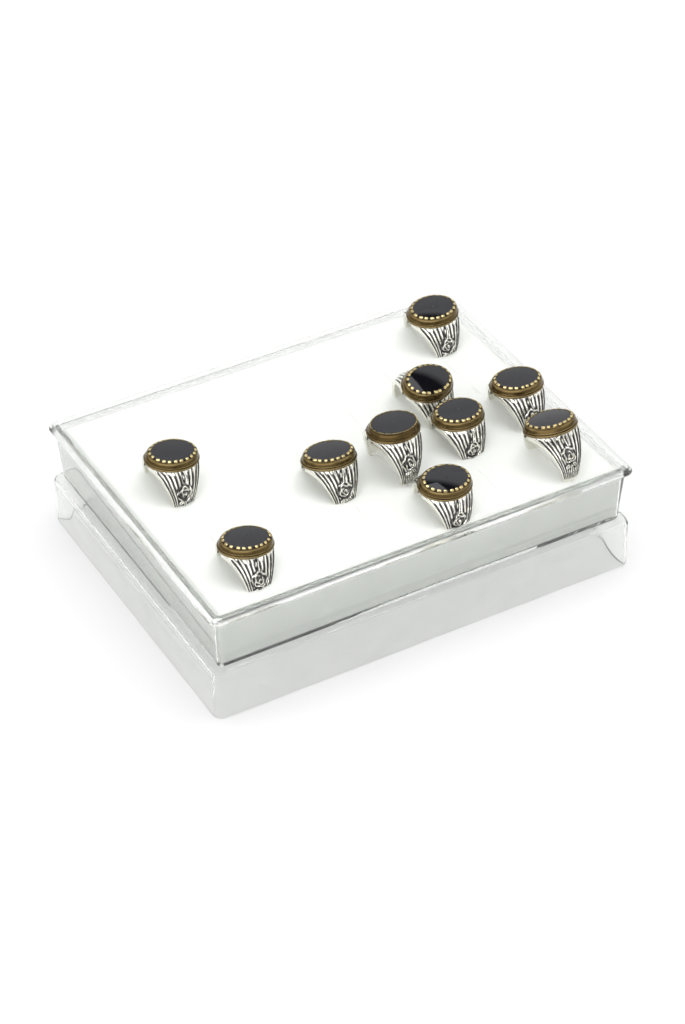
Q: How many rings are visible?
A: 10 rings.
